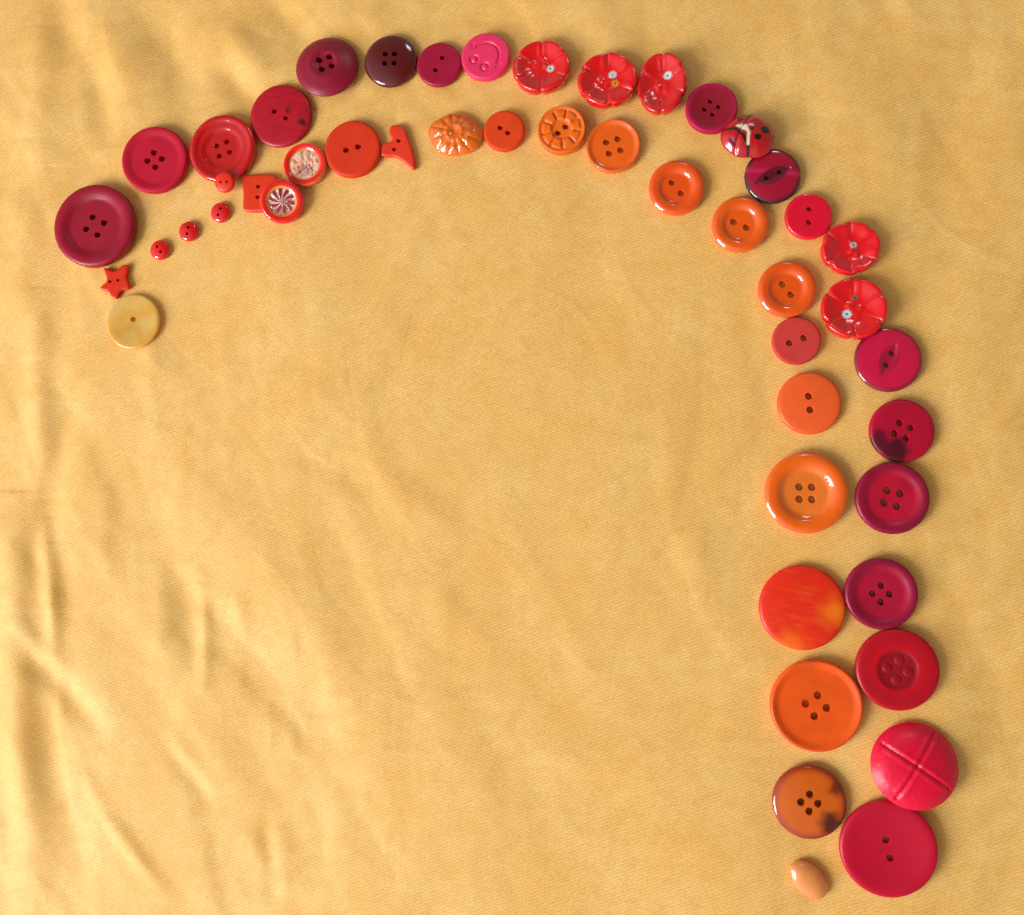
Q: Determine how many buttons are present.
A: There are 49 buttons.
